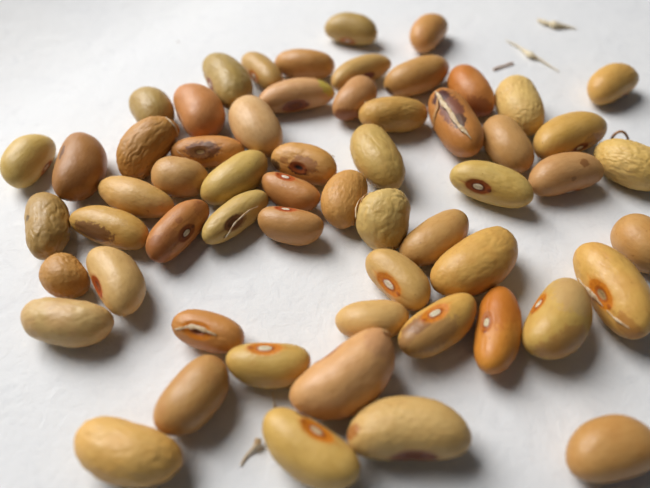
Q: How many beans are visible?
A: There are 59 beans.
